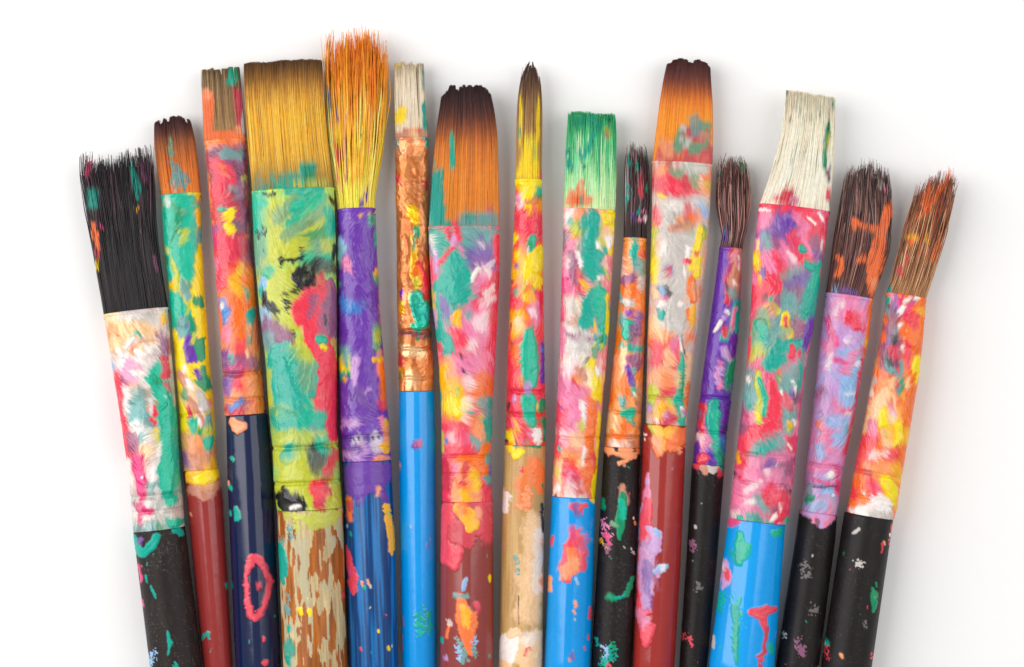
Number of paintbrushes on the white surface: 15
